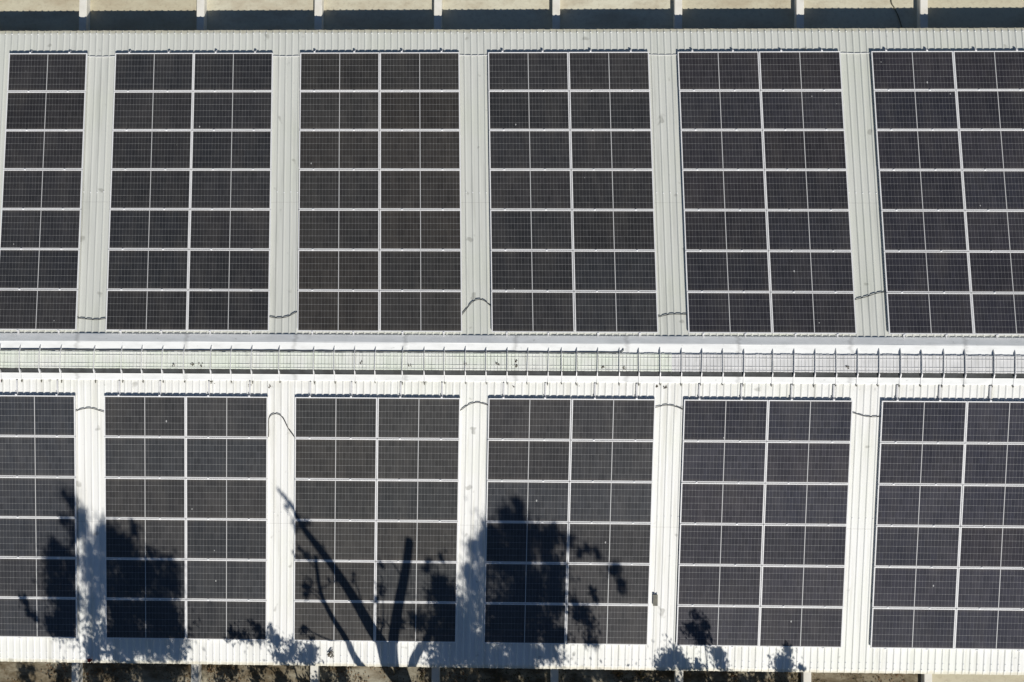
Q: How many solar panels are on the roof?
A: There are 143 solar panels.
